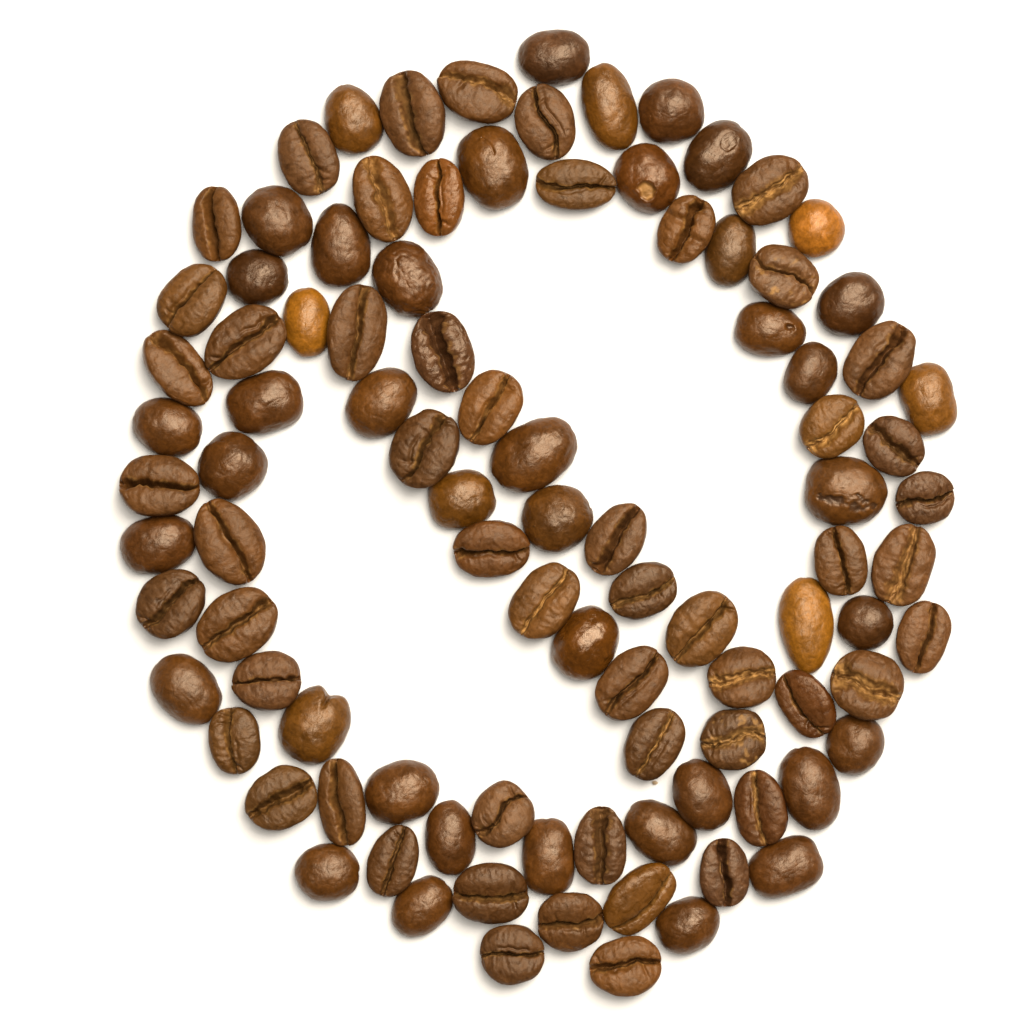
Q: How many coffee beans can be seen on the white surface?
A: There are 97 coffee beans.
